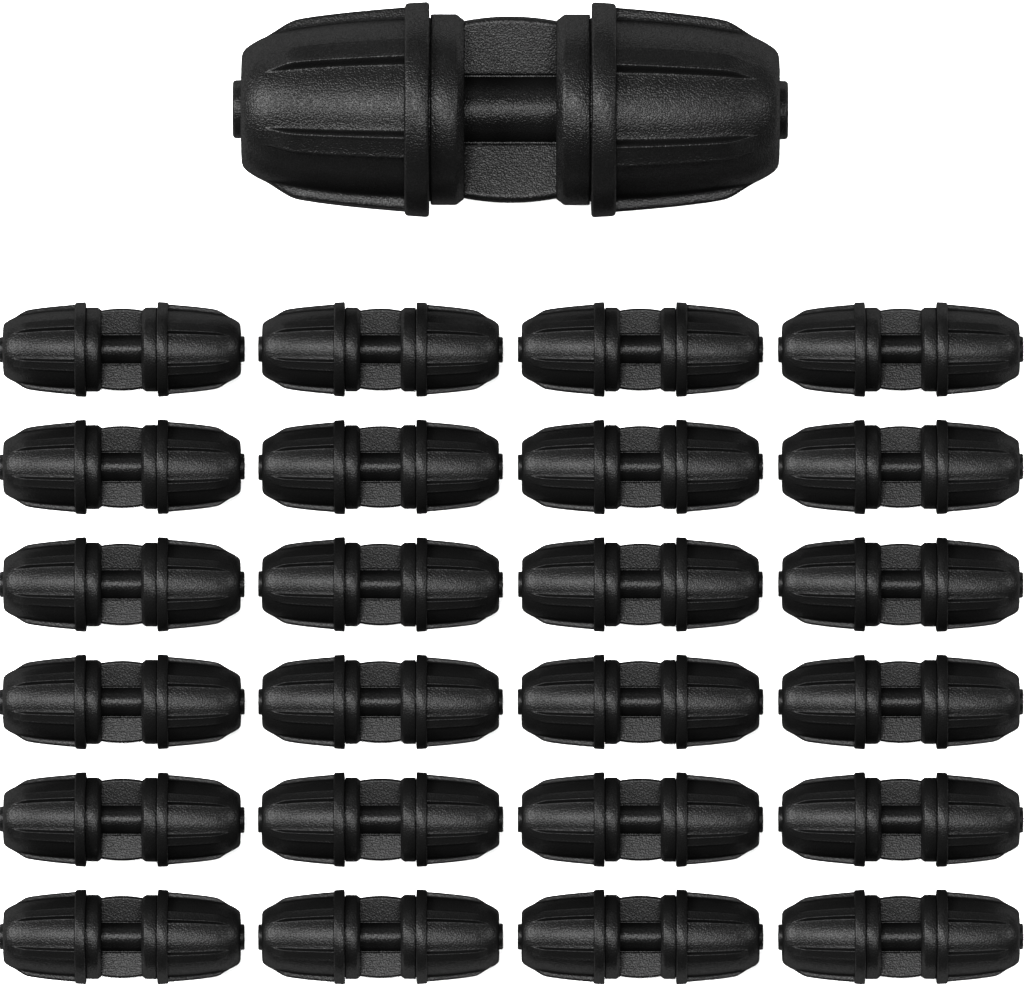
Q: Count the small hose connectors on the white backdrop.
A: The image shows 24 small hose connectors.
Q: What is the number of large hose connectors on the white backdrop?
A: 1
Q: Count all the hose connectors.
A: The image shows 25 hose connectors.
